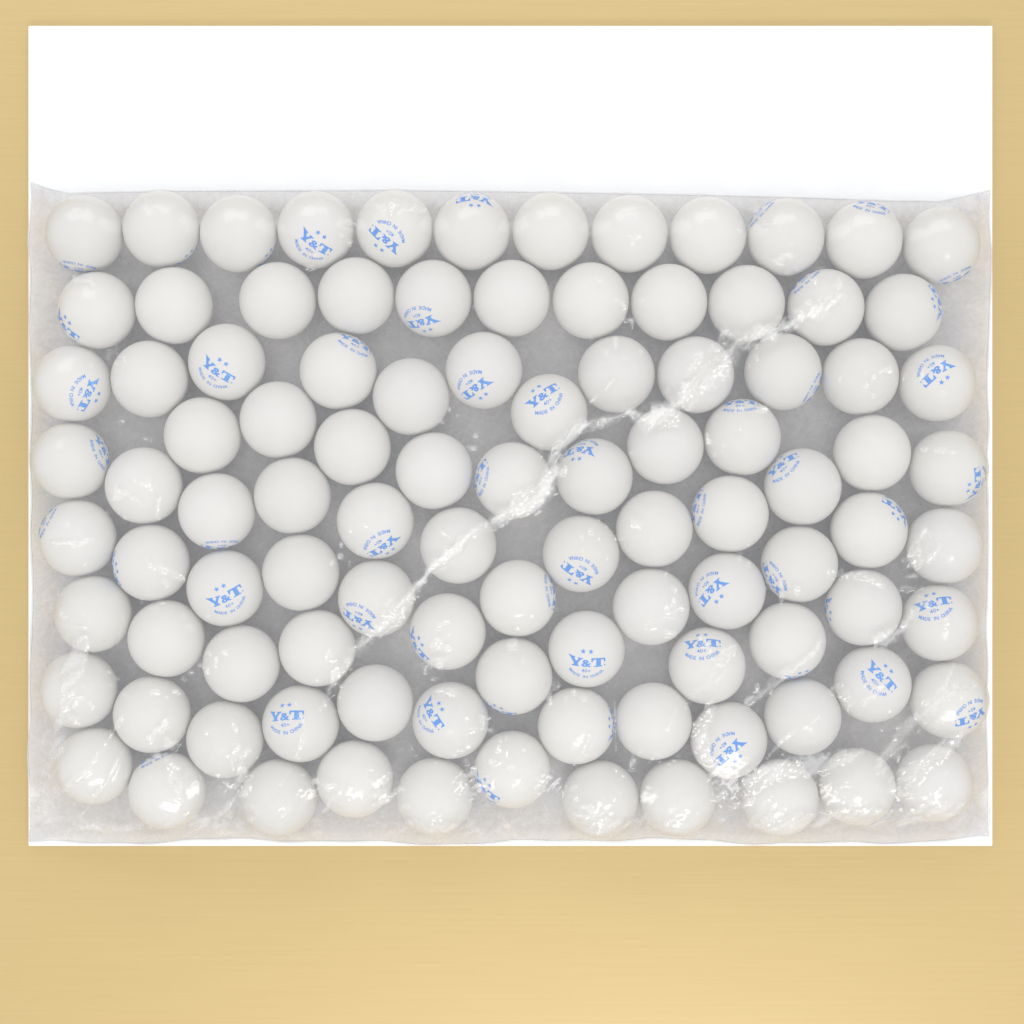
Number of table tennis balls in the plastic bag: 100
